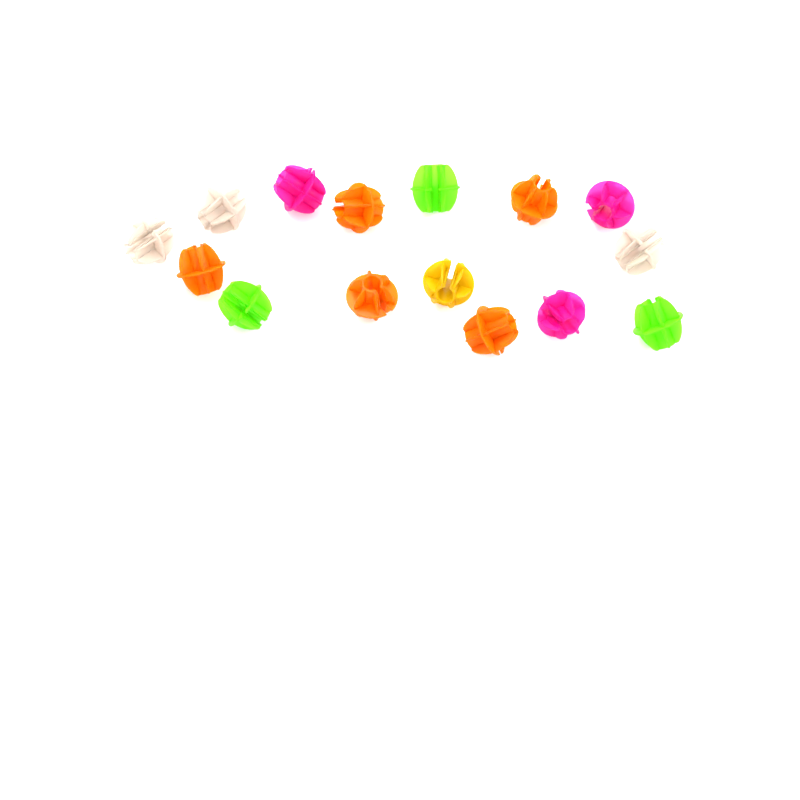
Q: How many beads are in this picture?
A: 15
